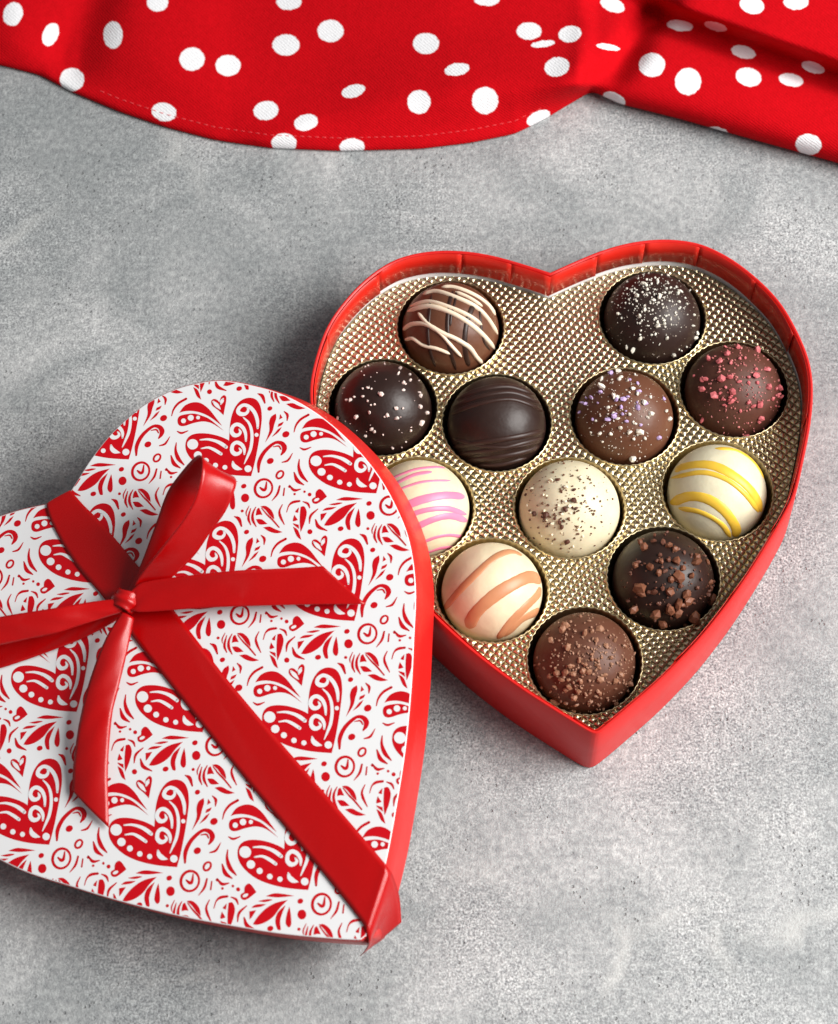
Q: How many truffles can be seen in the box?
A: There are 12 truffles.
